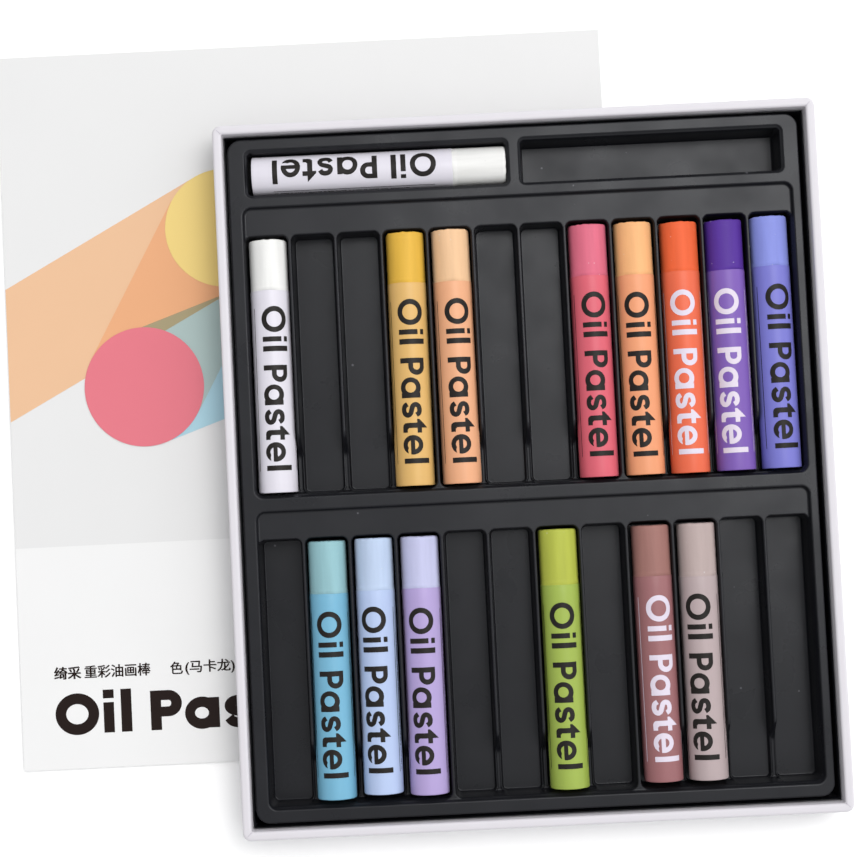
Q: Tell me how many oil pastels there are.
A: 15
